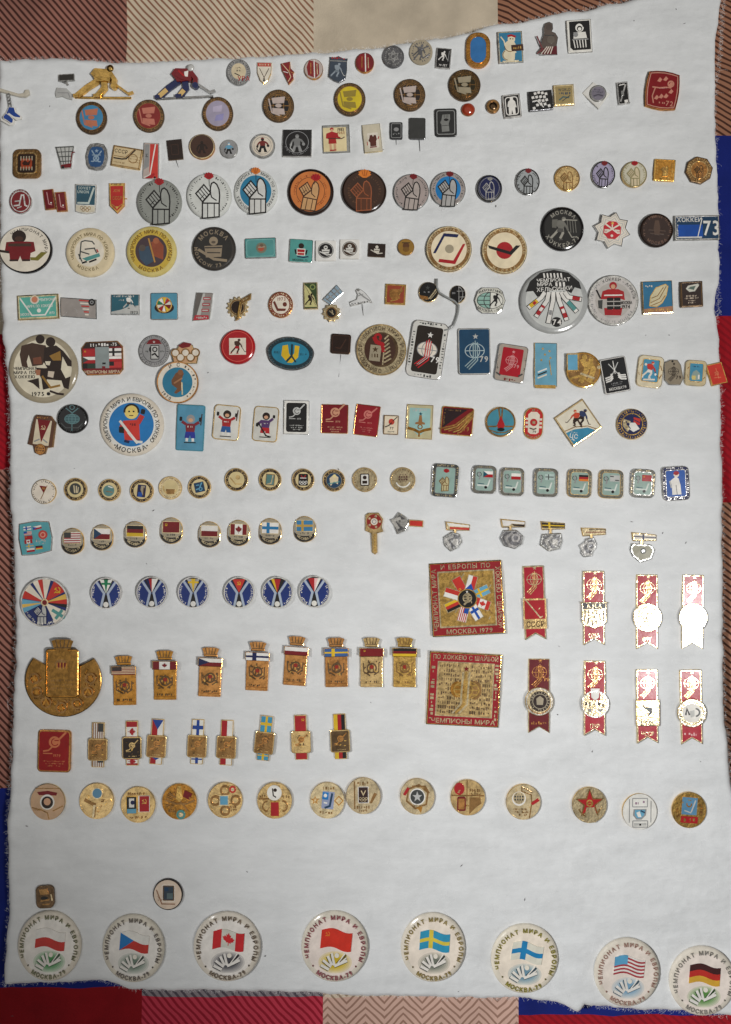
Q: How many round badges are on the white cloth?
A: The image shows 103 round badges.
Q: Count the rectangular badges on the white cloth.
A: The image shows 69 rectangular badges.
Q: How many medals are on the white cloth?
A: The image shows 31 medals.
